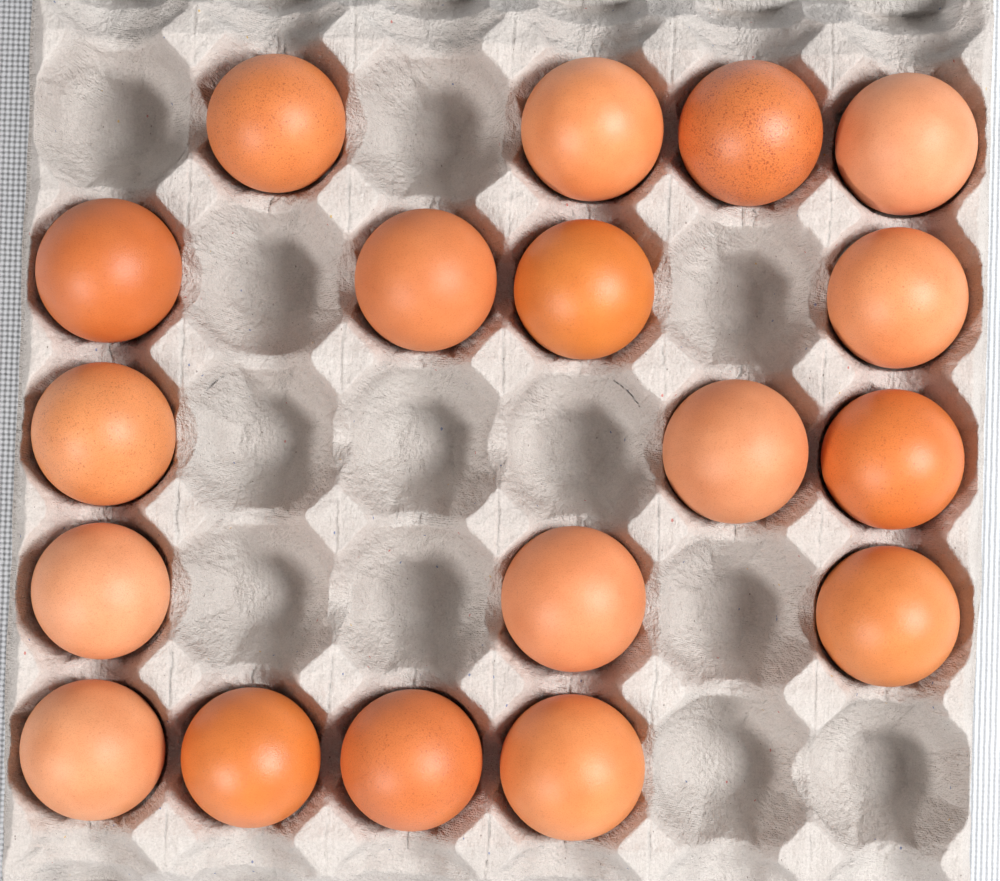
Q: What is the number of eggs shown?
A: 18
